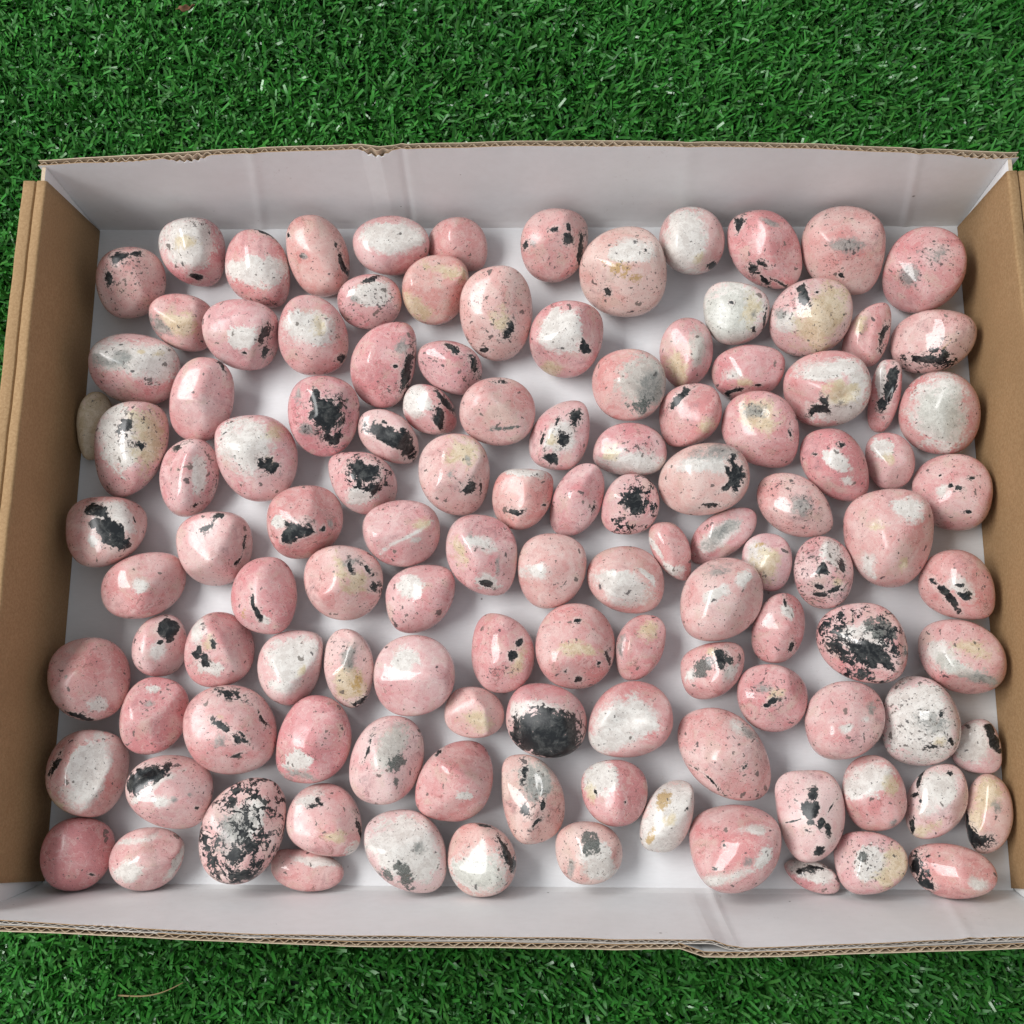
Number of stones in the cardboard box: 120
